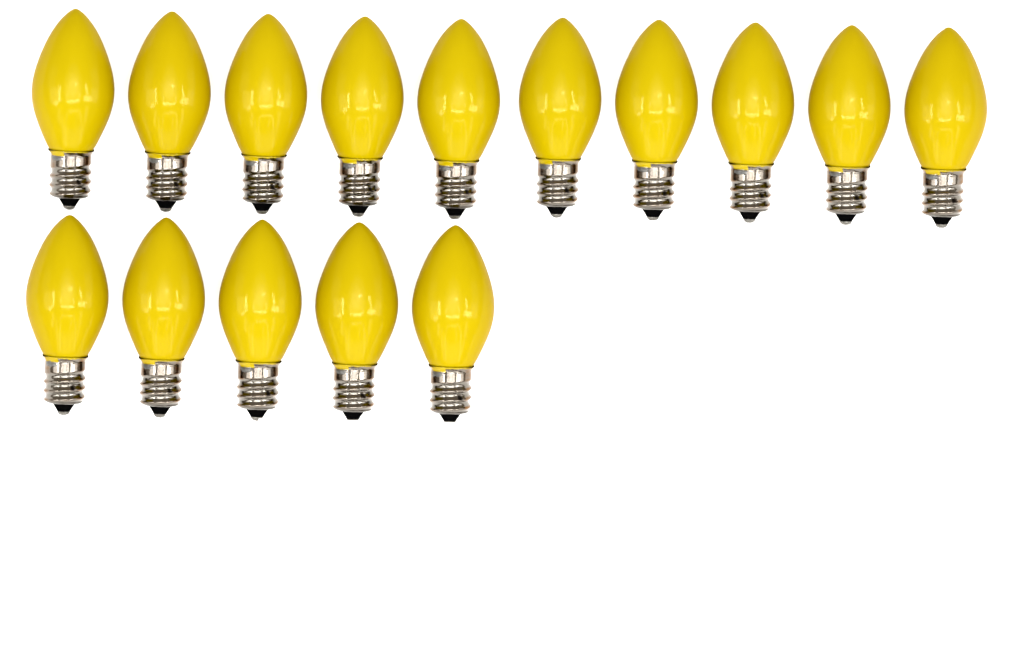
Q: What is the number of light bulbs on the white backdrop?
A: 15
